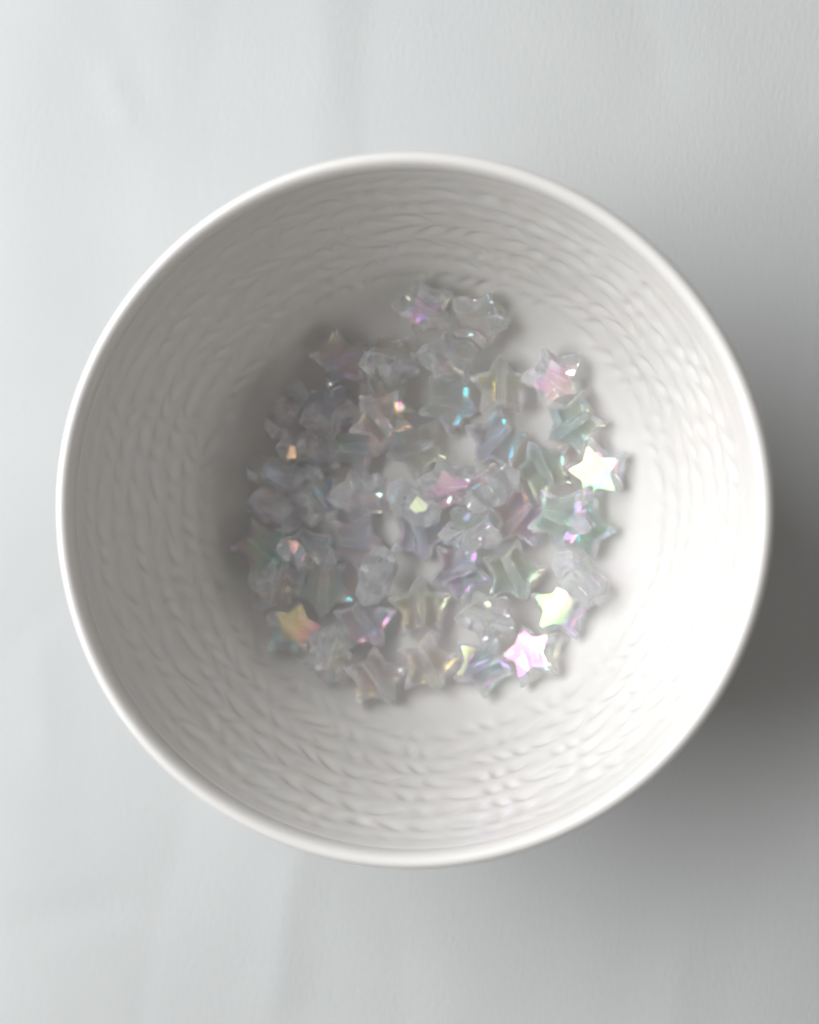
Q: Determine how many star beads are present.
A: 50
